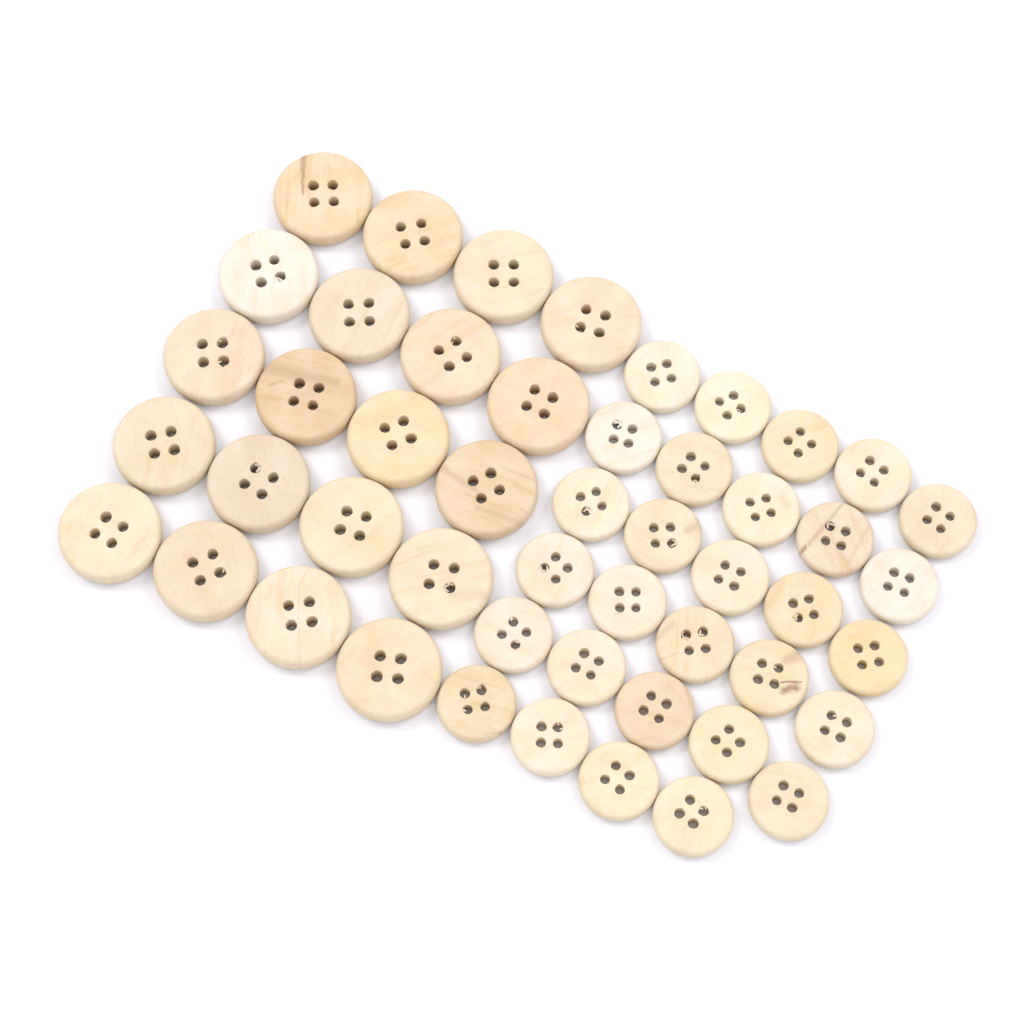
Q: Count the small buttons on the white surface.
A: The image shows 29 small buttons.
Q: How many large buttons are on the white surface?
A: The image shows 20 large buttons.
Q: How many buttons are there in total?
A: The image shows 49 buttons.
